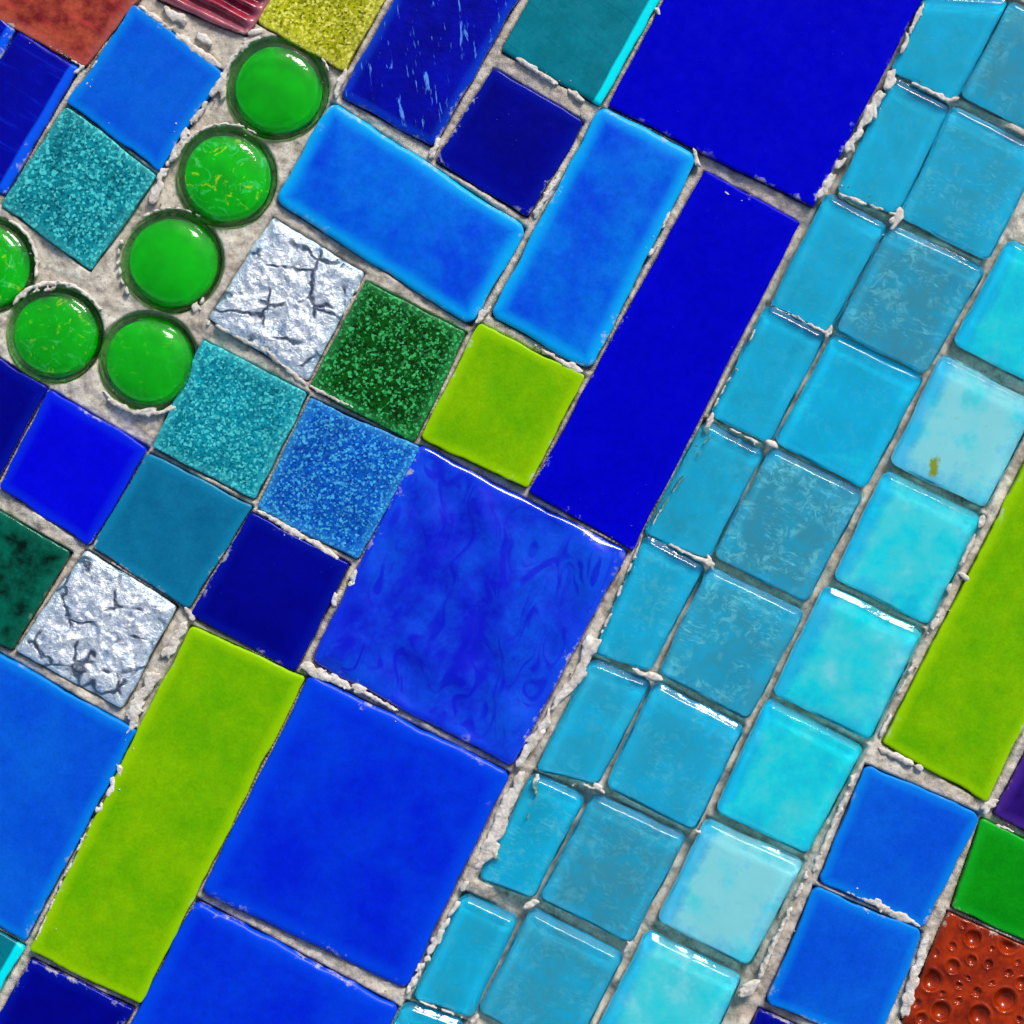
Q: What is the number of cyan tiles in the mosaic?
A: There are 26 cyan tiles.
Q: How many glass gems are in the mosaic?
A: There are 6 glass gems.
